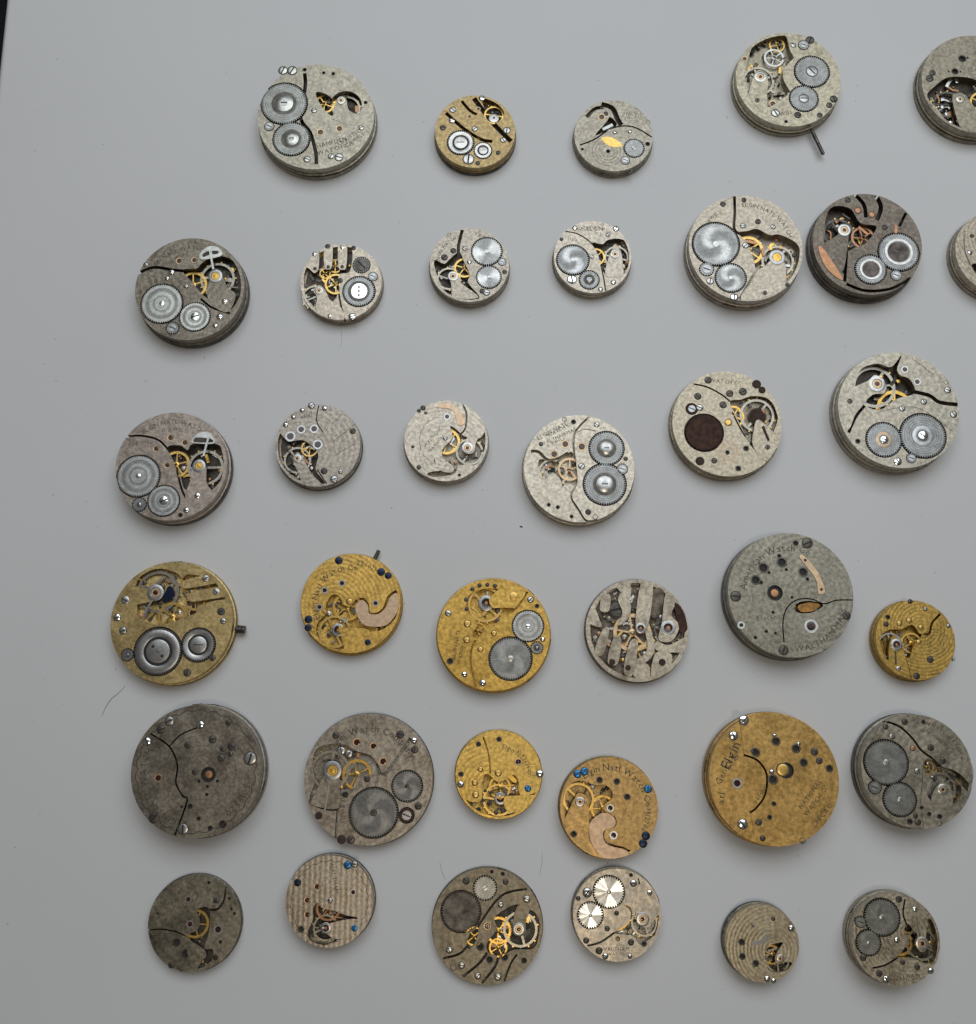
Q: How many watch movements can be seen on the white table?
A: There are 36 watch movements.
